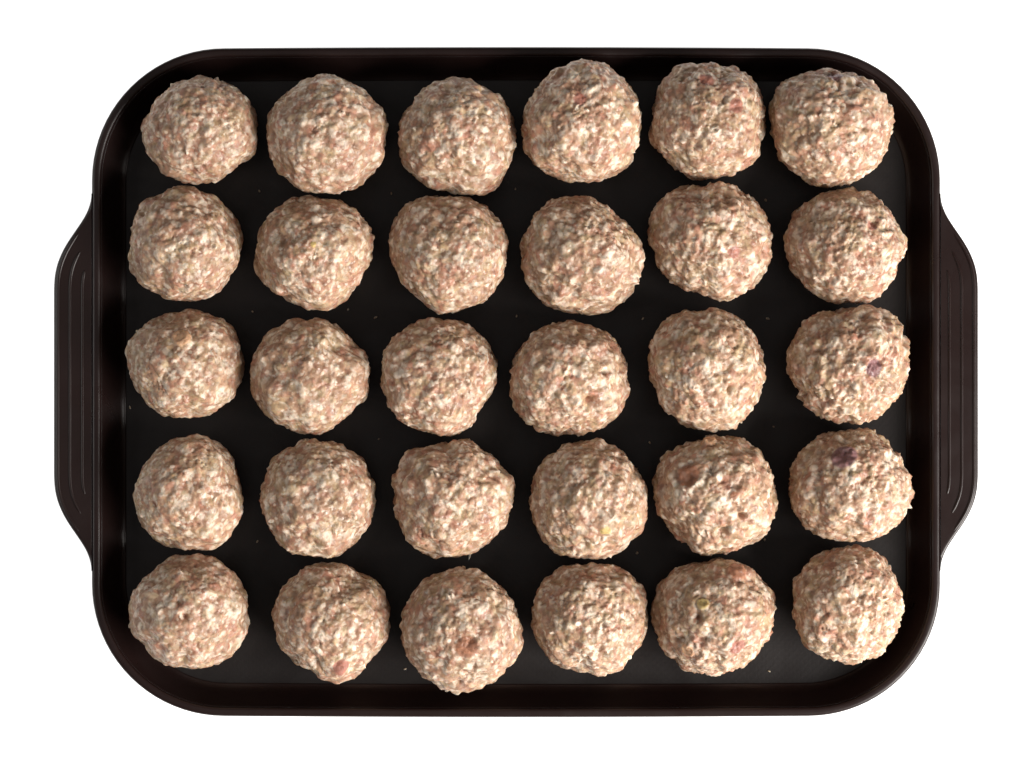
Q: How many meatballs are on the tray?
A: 30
